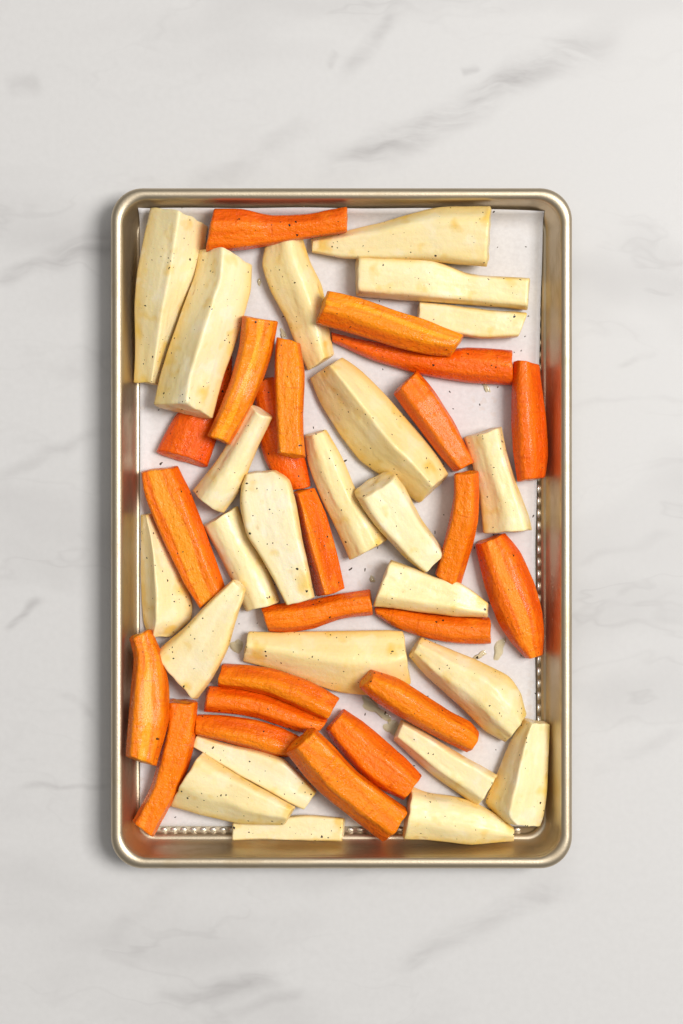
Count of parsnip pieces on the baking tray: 24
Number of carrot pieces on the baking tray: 23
